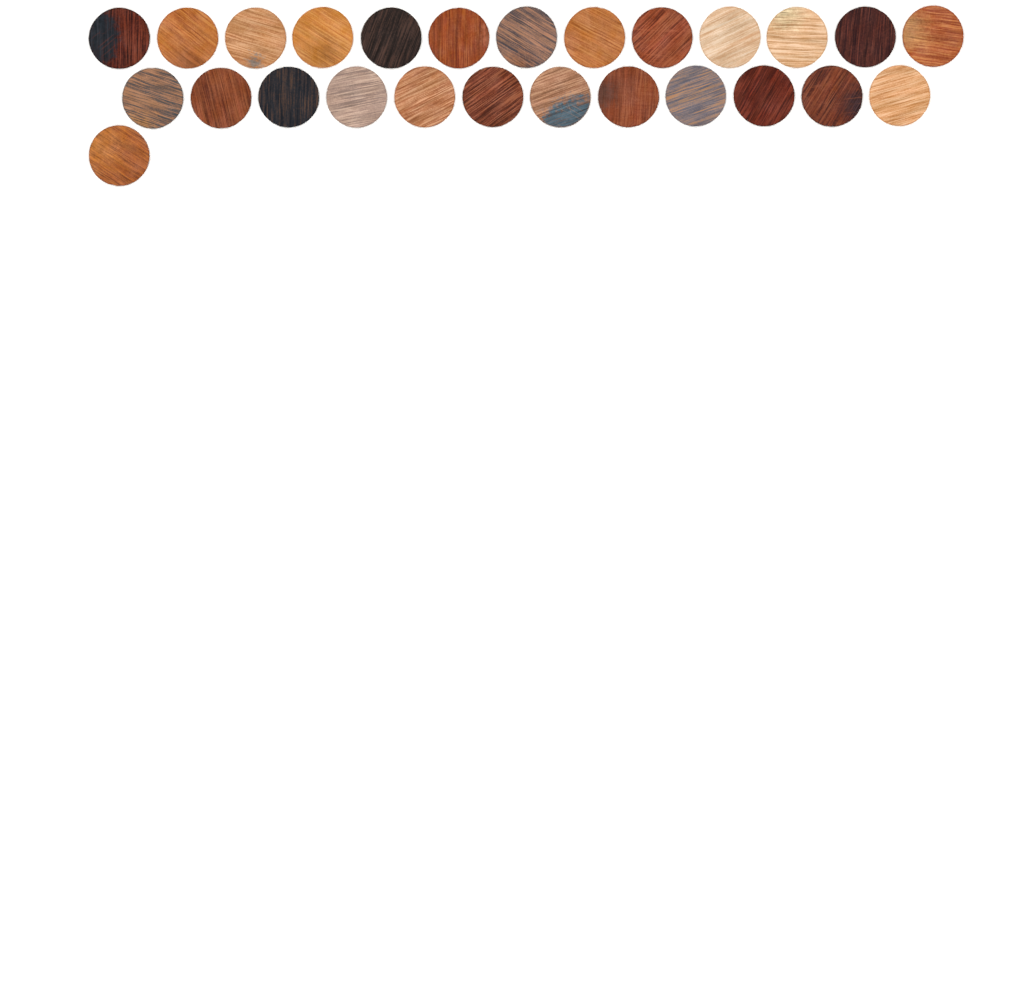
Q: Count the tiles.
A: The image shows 26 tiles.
